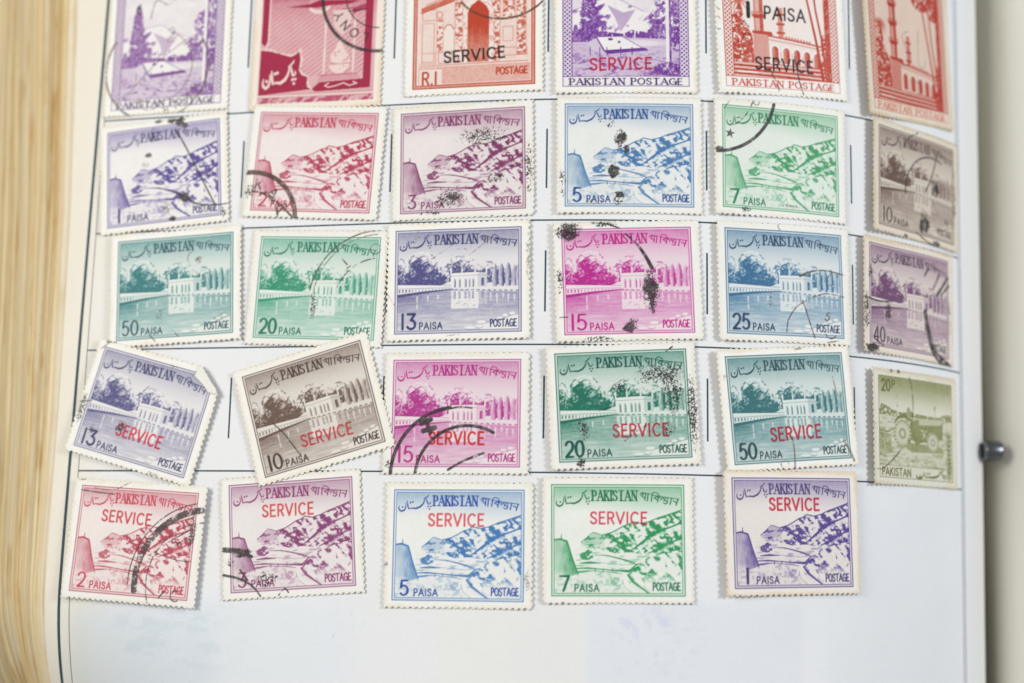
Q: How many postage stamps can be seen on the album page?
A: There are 29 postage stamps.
